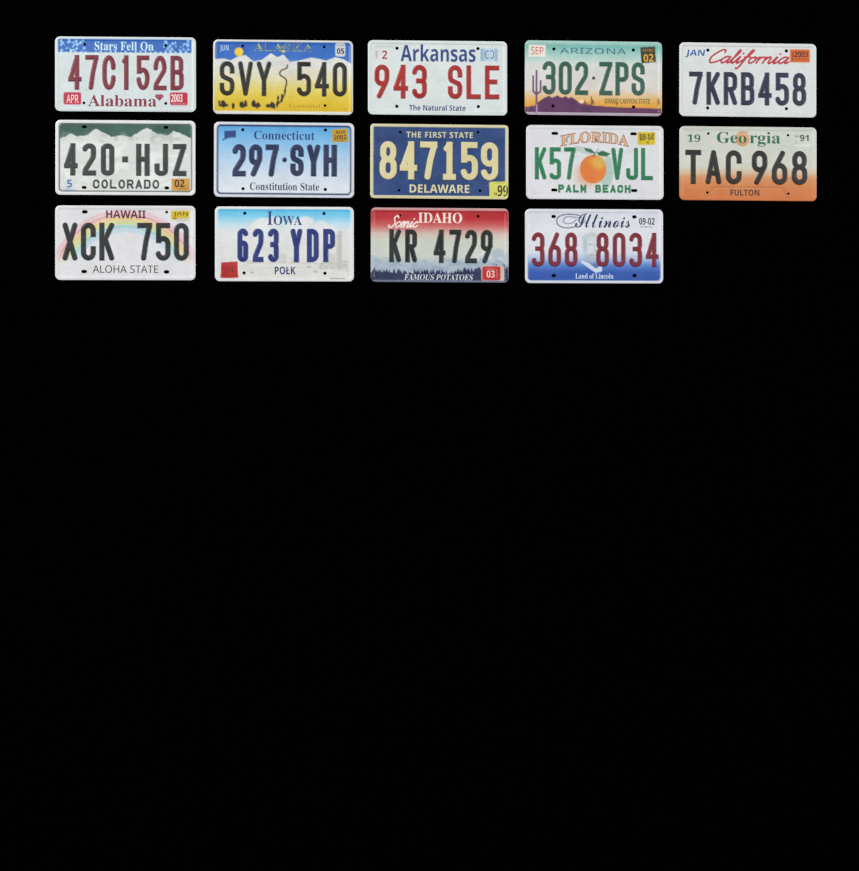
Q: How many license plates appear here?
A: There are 14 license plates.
